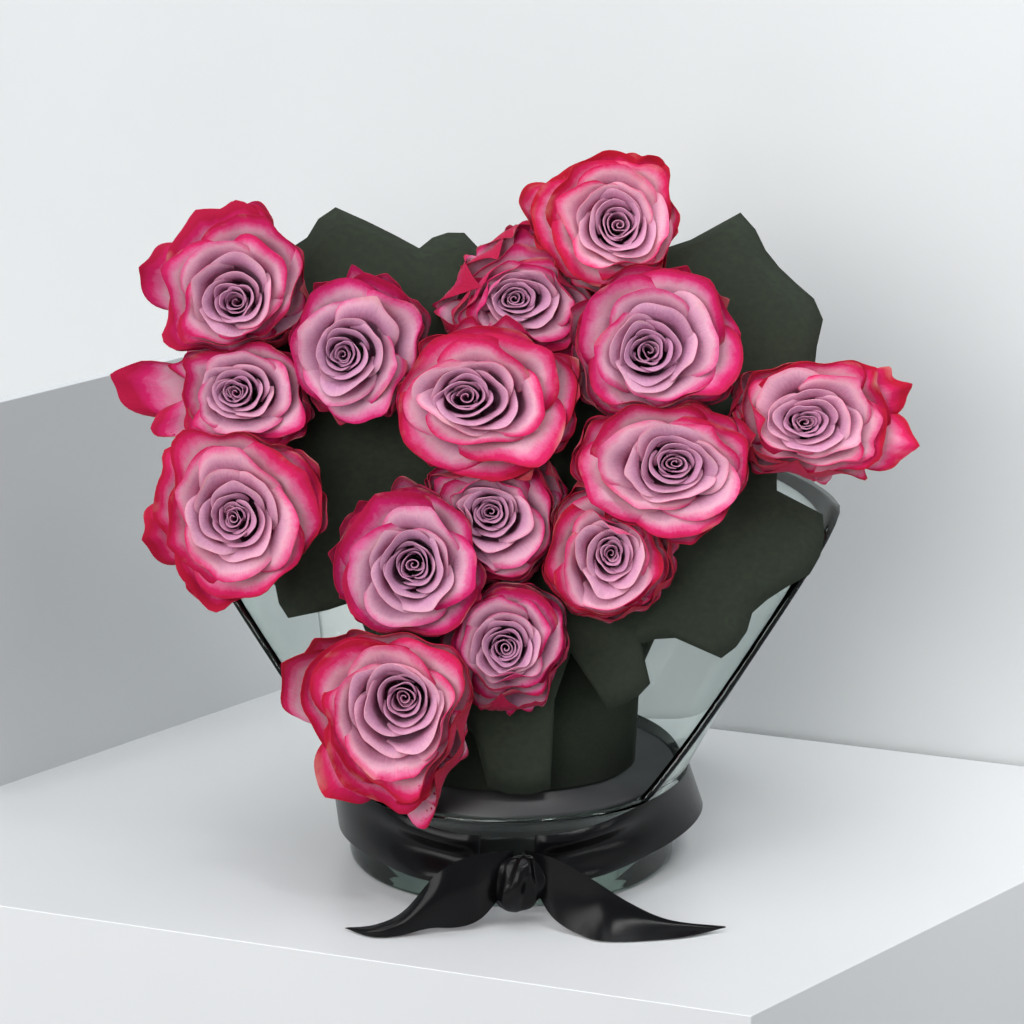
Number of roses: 15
